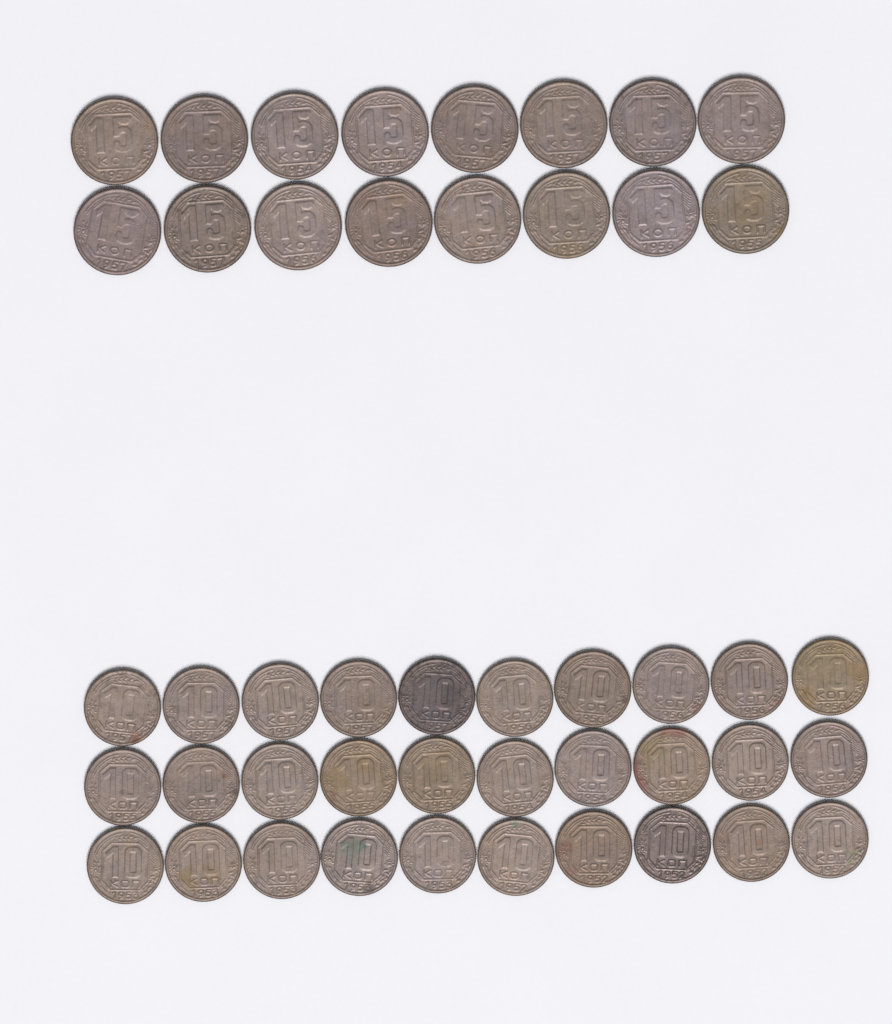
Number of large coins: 16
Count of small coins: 30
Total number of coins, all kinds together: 46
